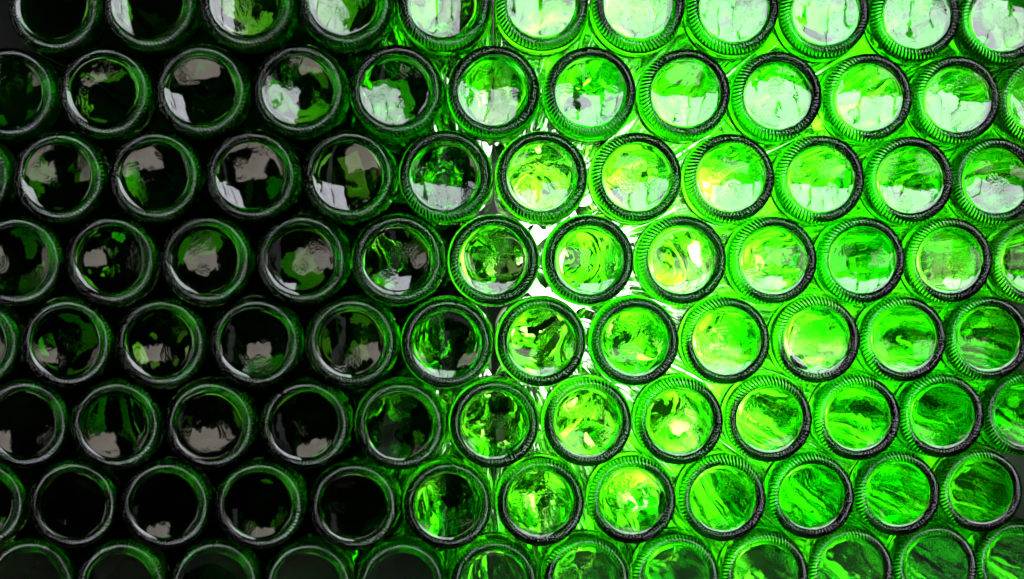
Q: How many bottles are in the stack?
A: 95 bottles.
